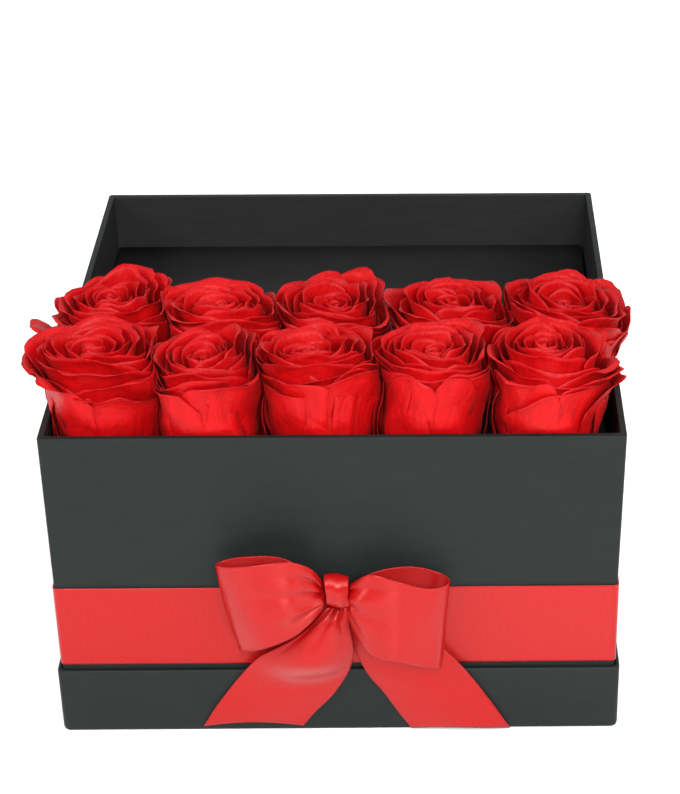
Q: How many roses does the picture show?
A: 10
